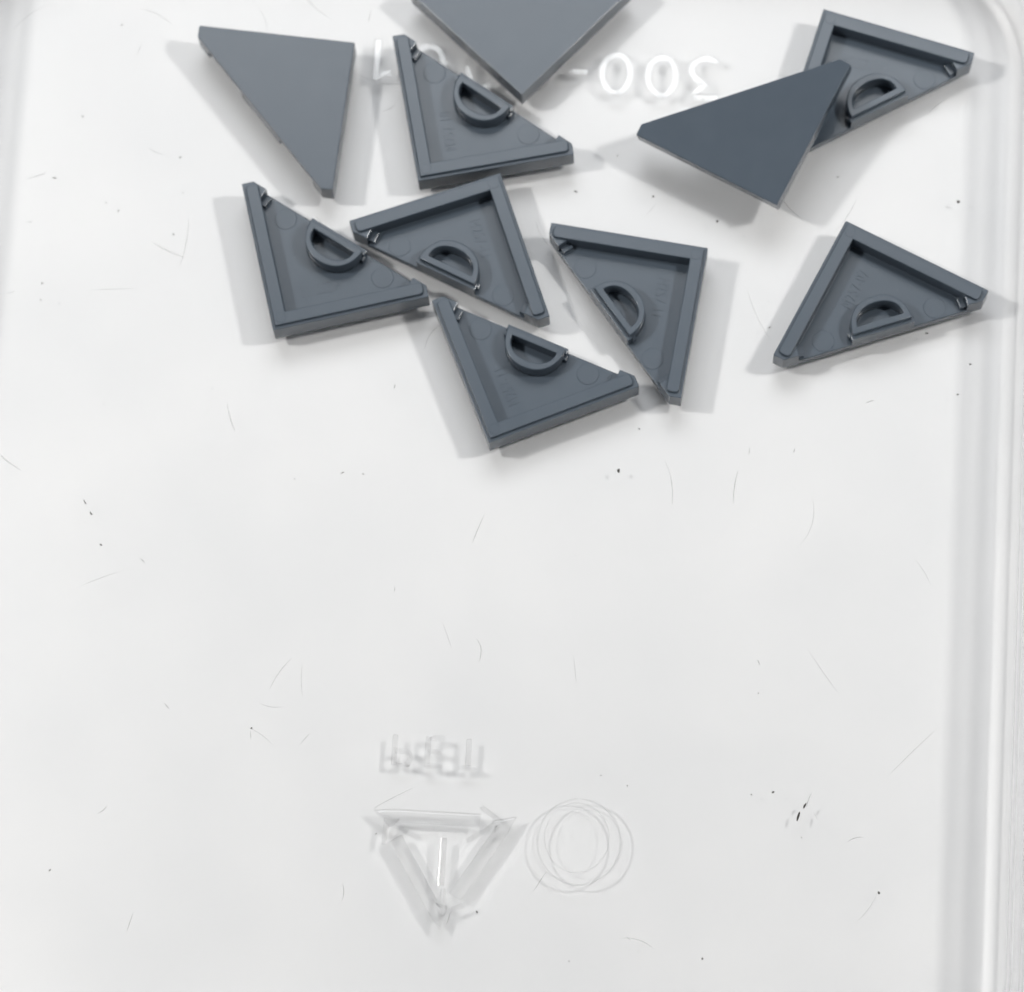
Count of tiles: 10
